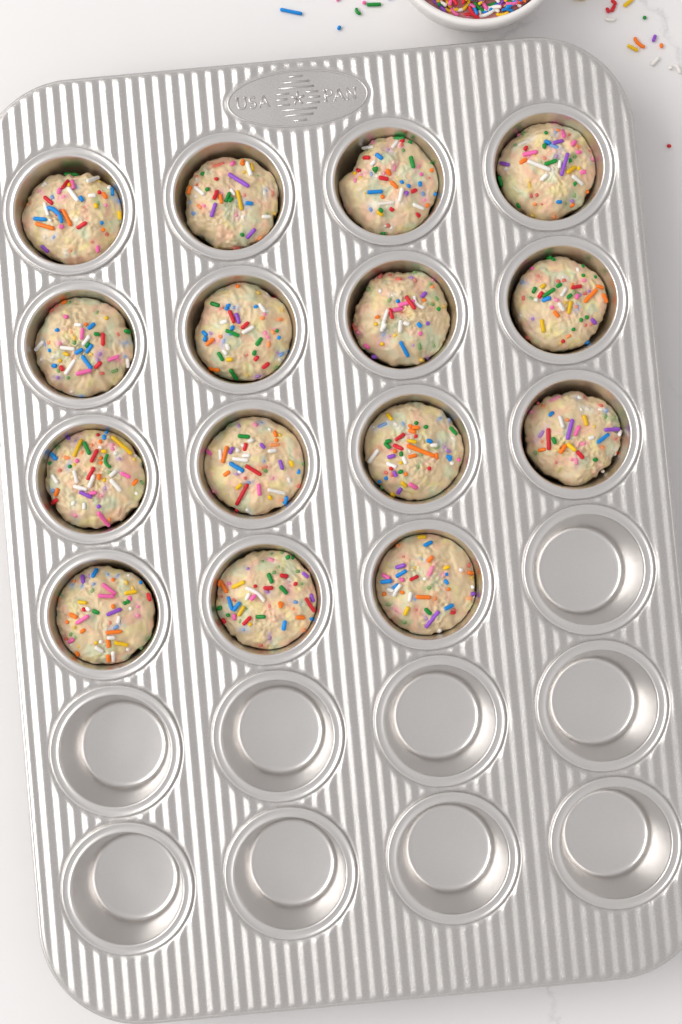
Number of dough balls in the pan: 15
